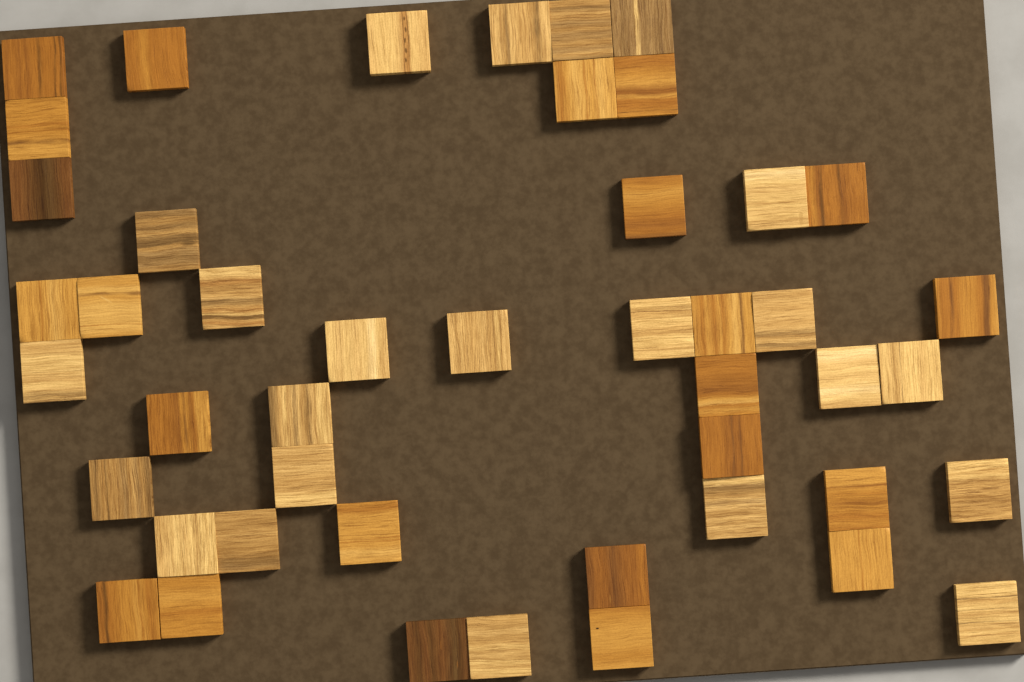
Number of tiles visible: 46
